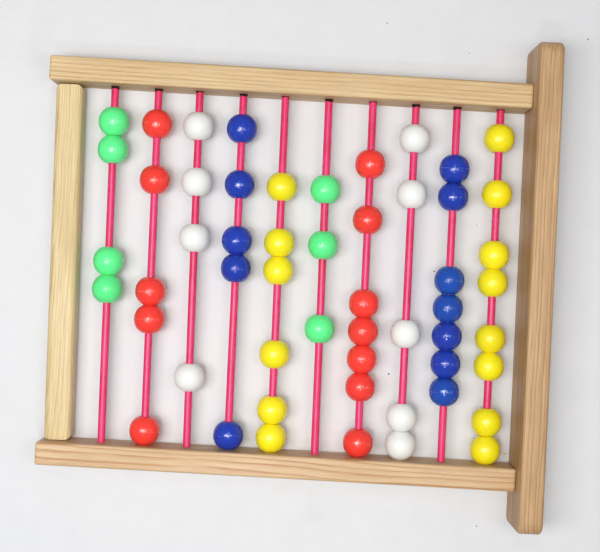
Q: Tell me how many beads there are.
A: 54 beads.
